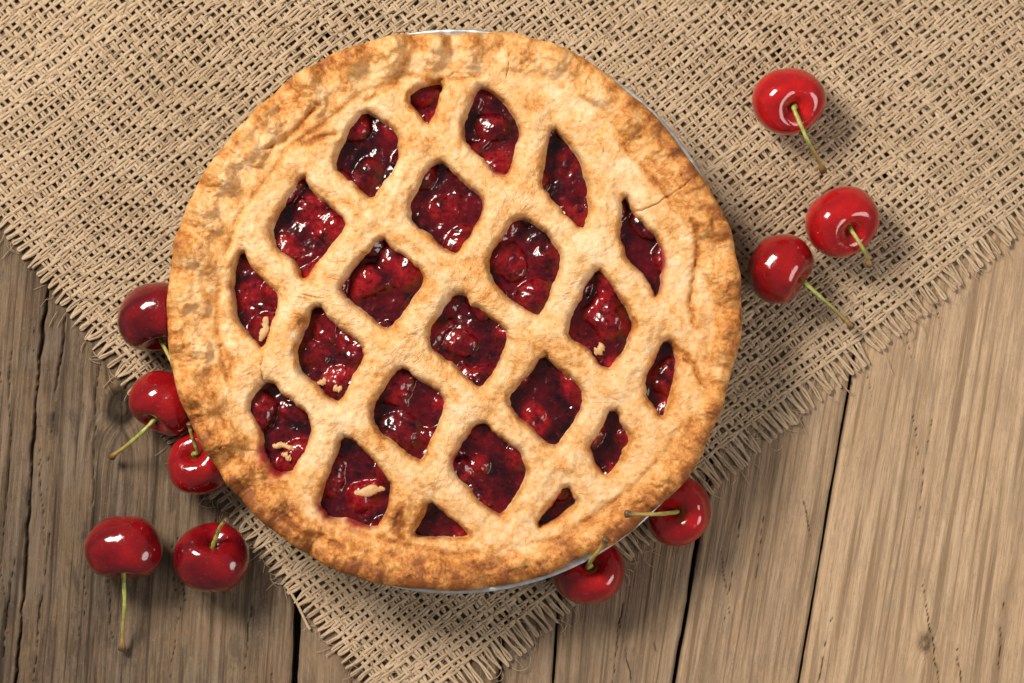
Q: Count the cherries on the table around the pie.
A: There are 10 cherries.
